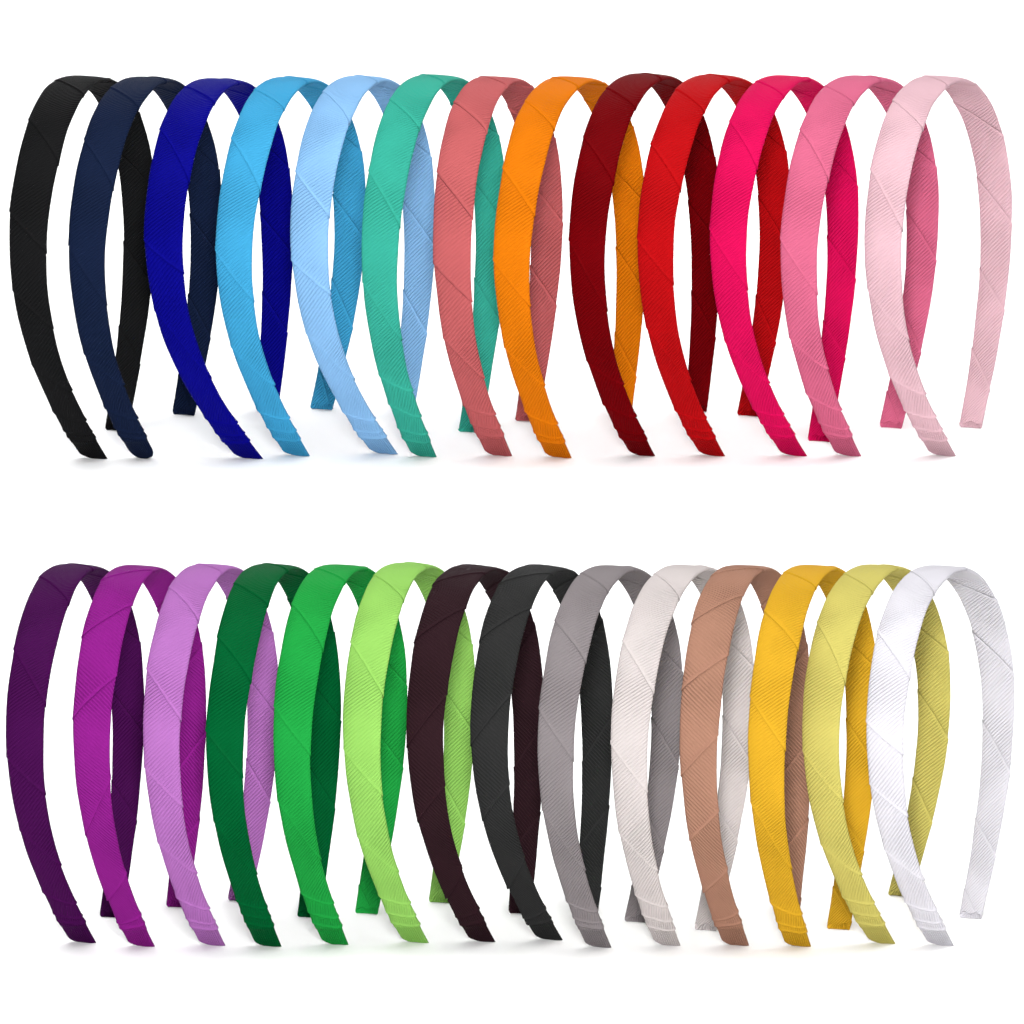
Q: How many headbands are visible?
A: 27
